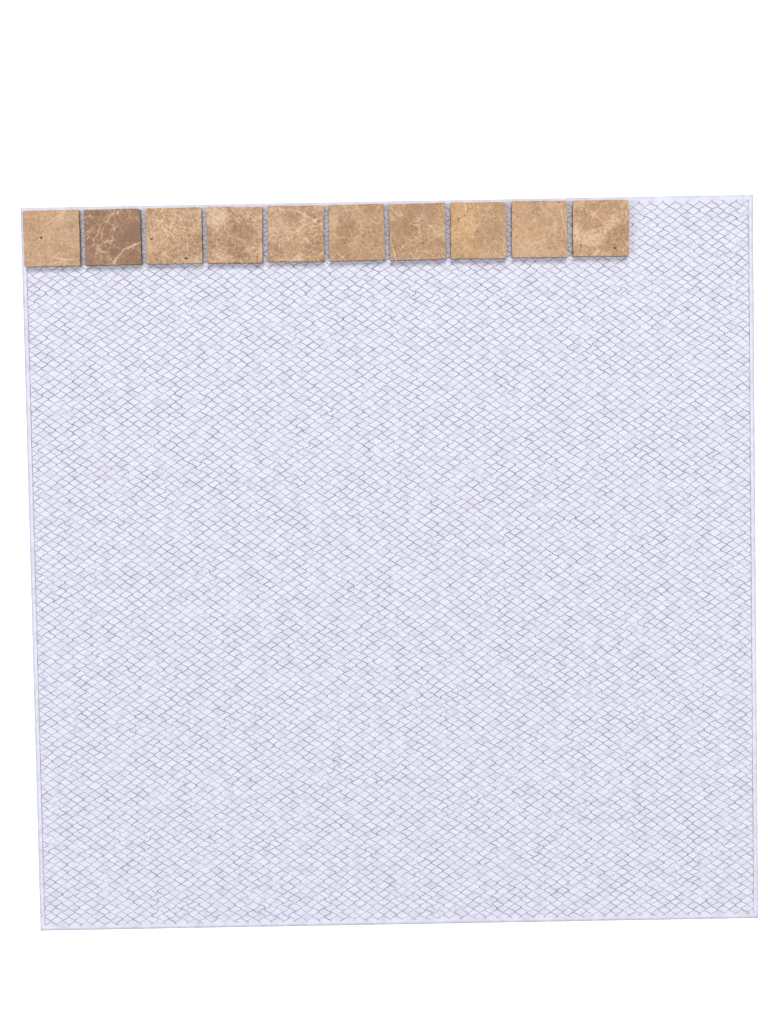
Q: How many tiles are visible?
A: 10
